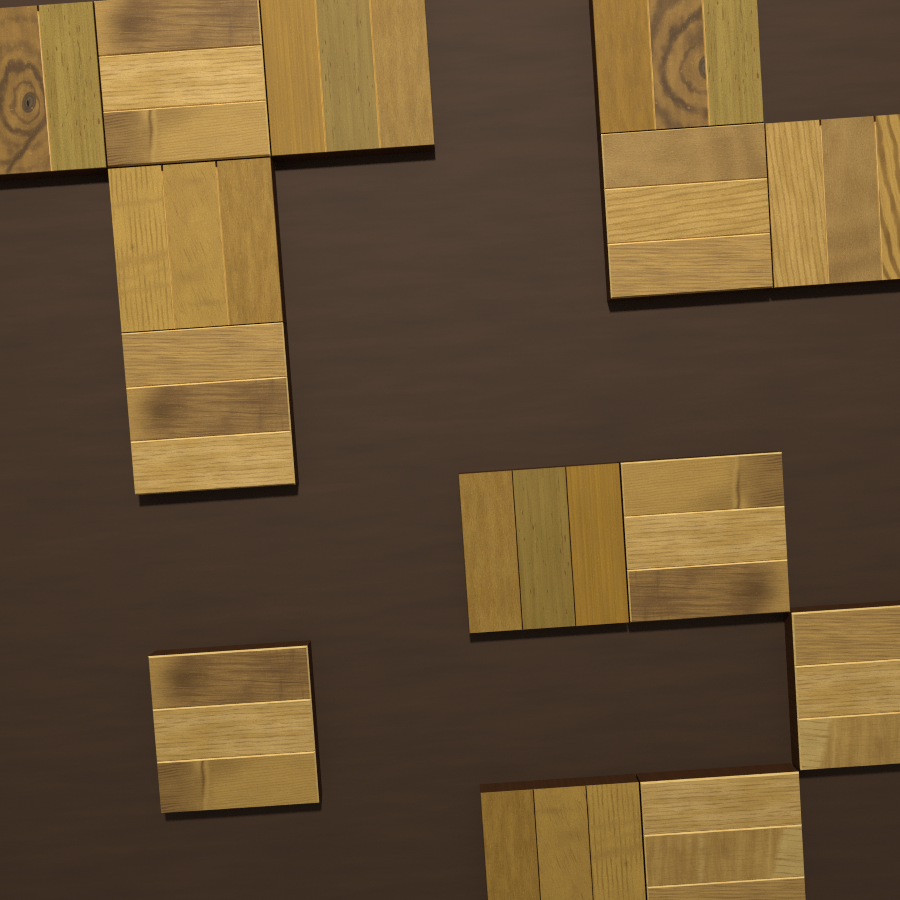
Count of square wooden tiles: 14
